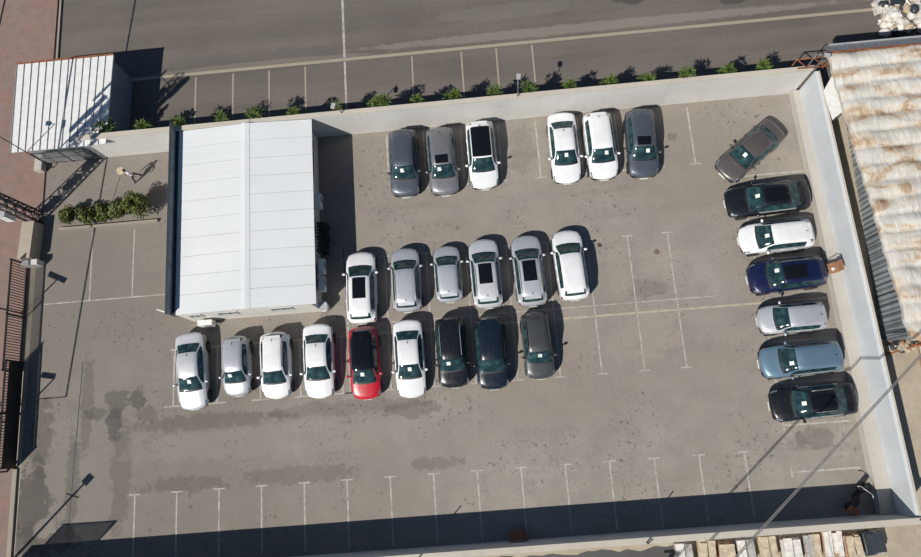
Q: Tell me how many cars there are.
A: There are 28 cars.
